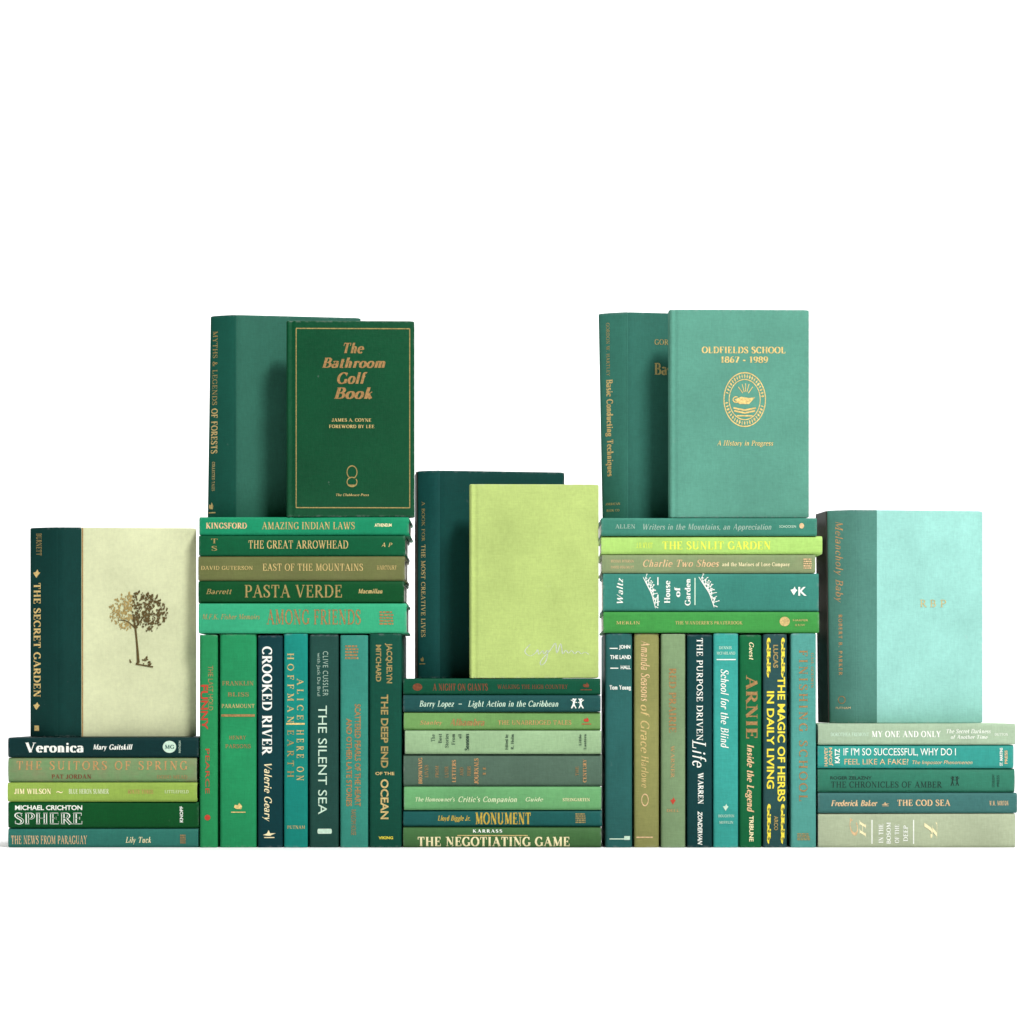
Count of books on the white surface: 51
